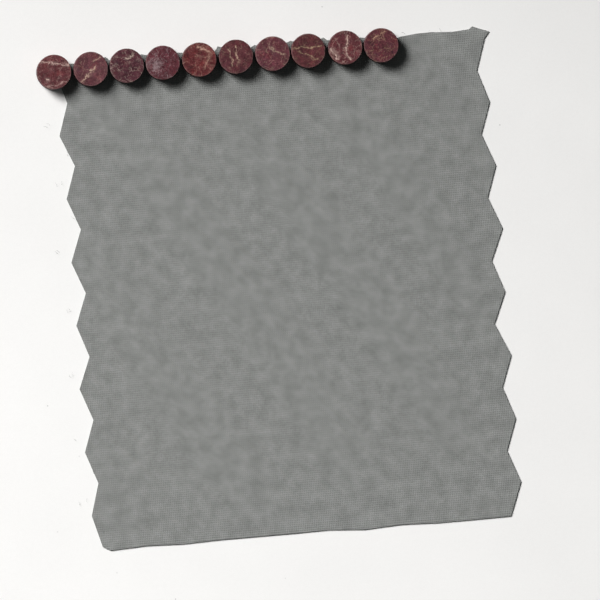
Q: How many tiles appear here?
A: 10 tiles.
